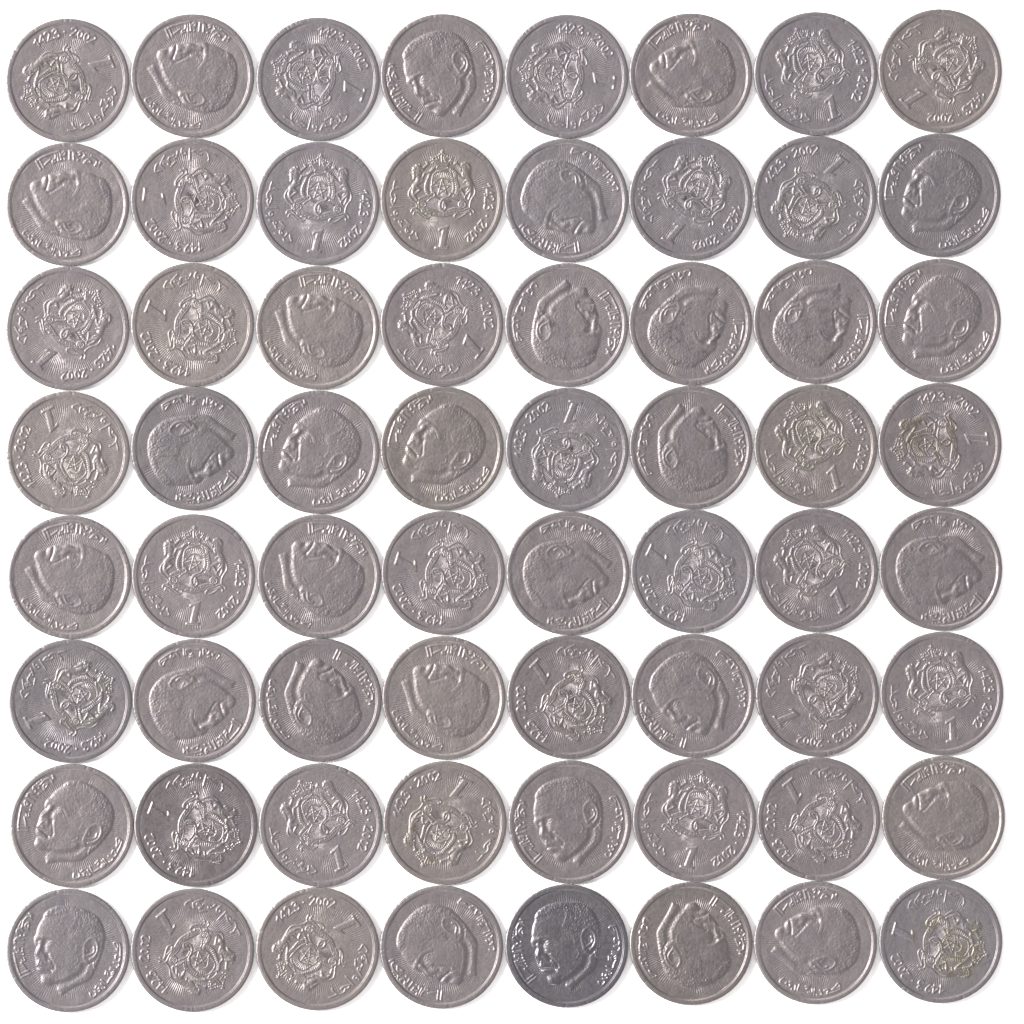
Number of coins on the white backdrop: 64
